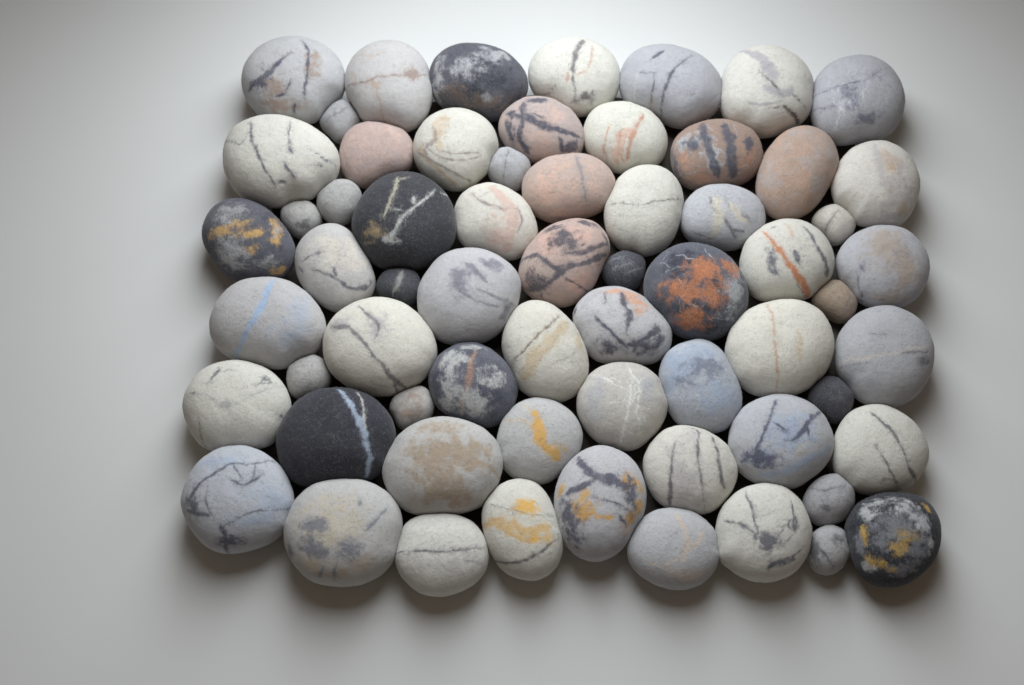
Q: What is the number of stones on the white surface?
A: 64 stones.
